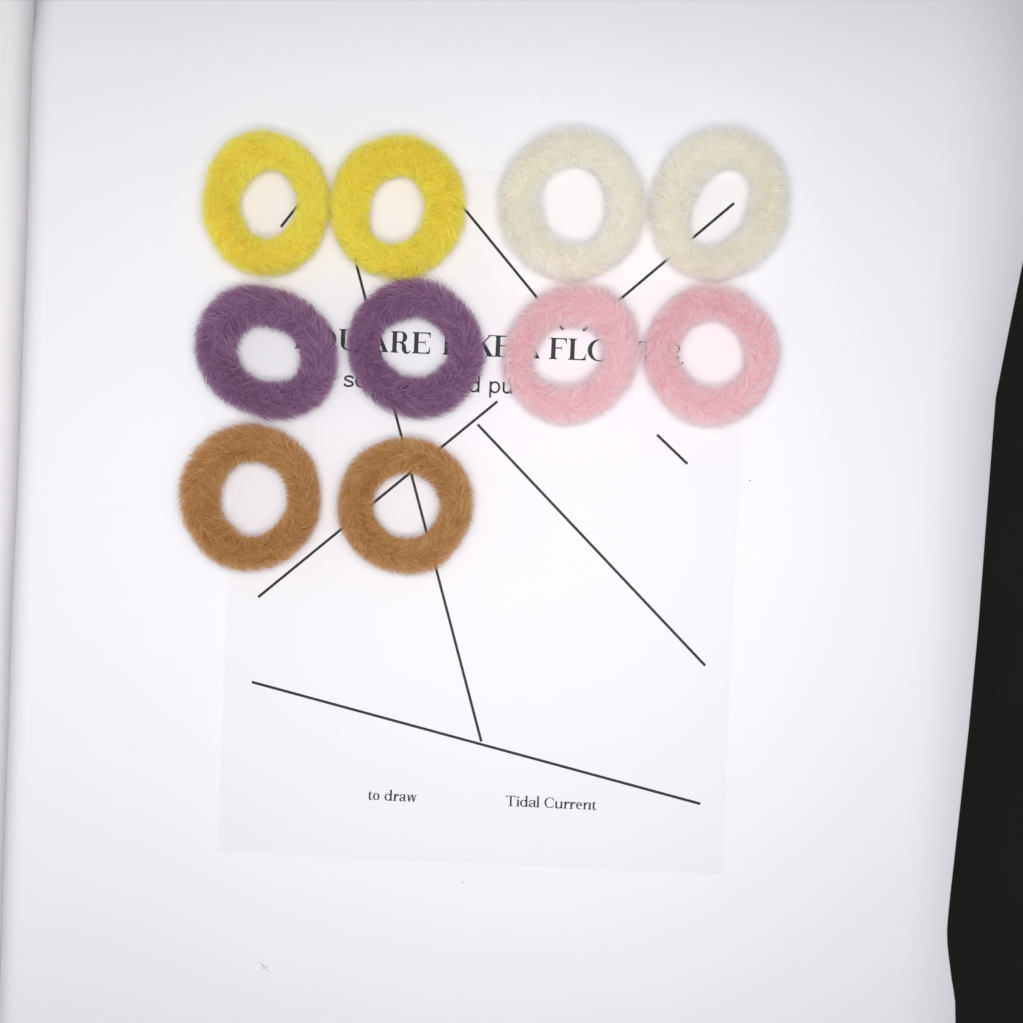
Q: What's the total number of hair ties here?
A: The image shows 10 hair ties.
